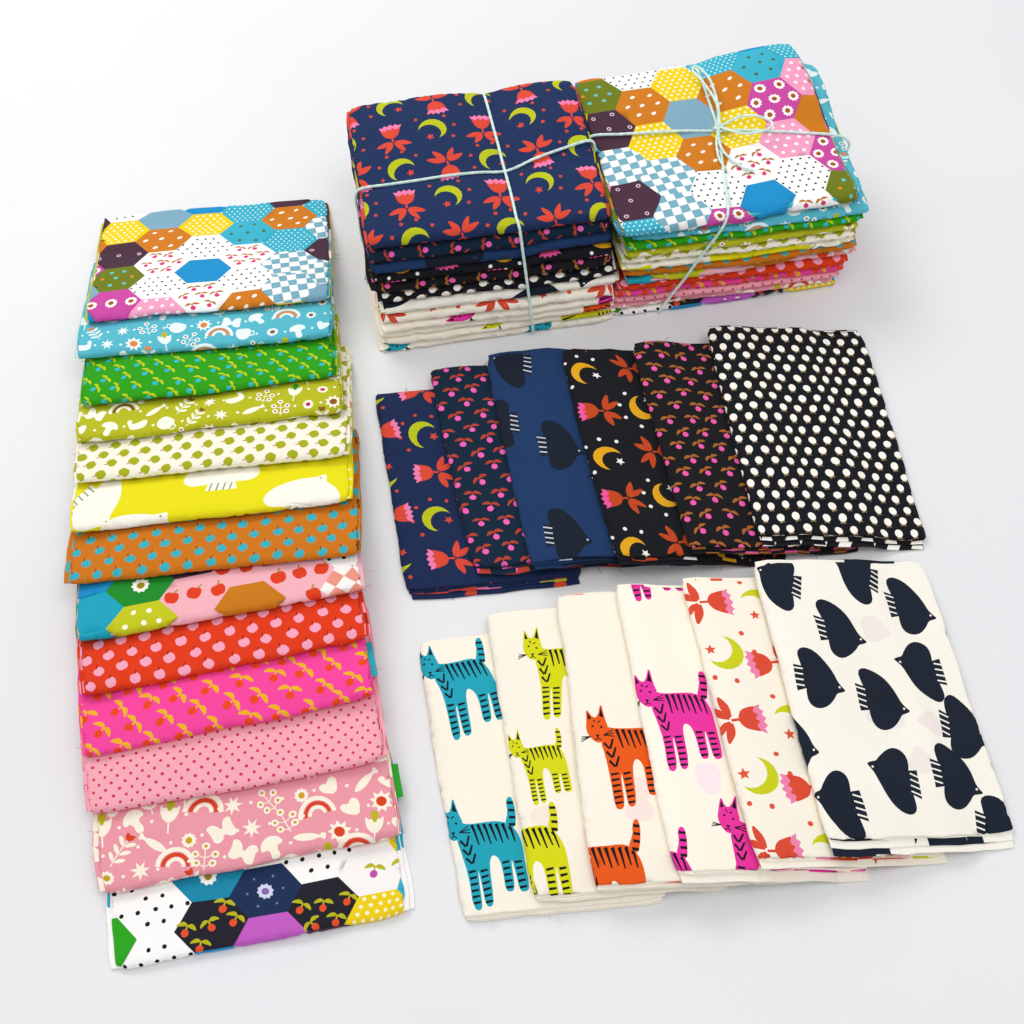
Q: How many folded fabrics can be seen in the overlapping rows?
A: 25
